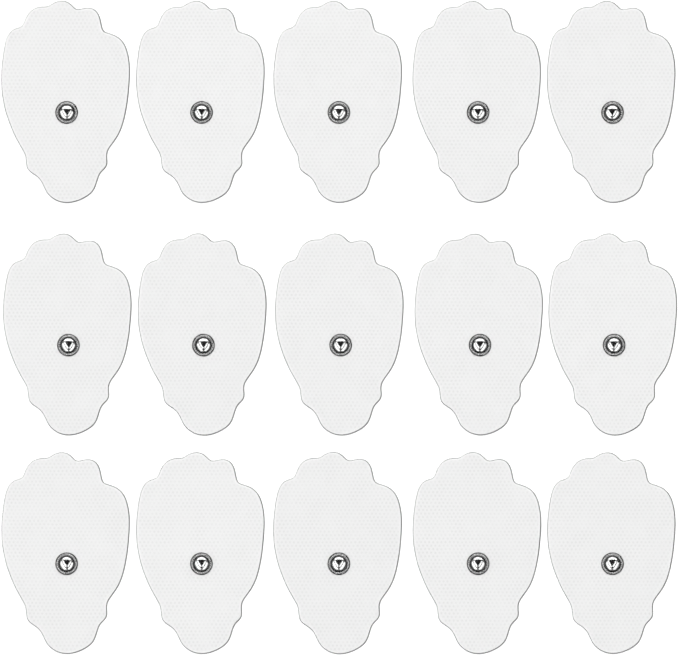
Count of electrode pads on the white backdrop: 15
